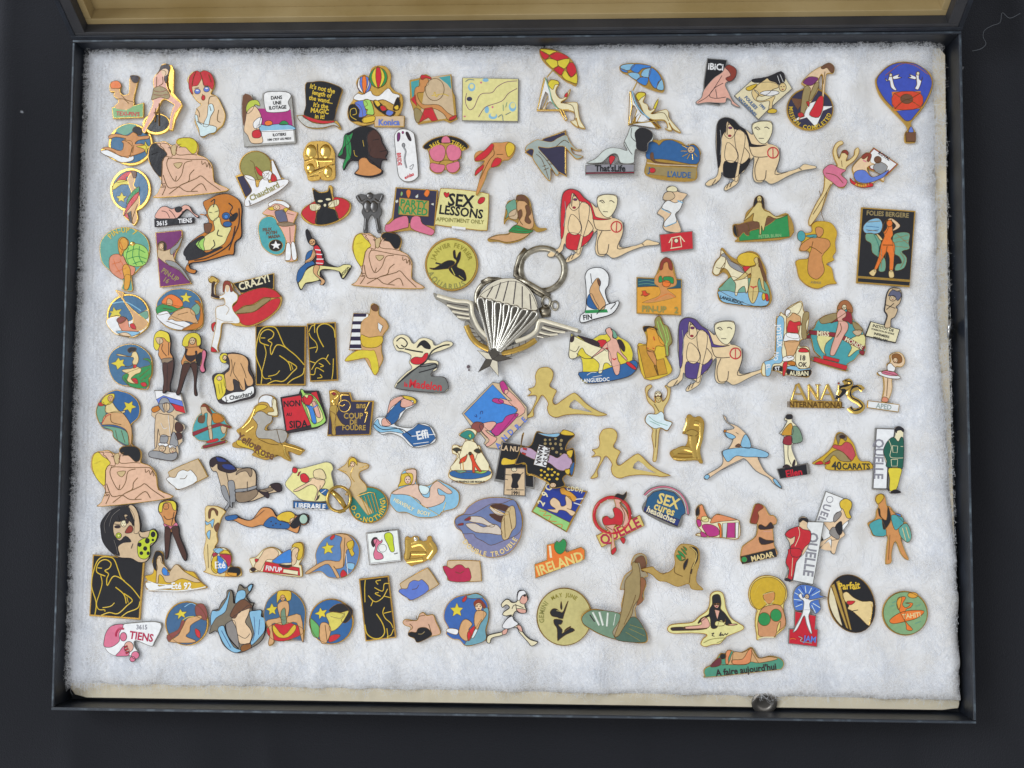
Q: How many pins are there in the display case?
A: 135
